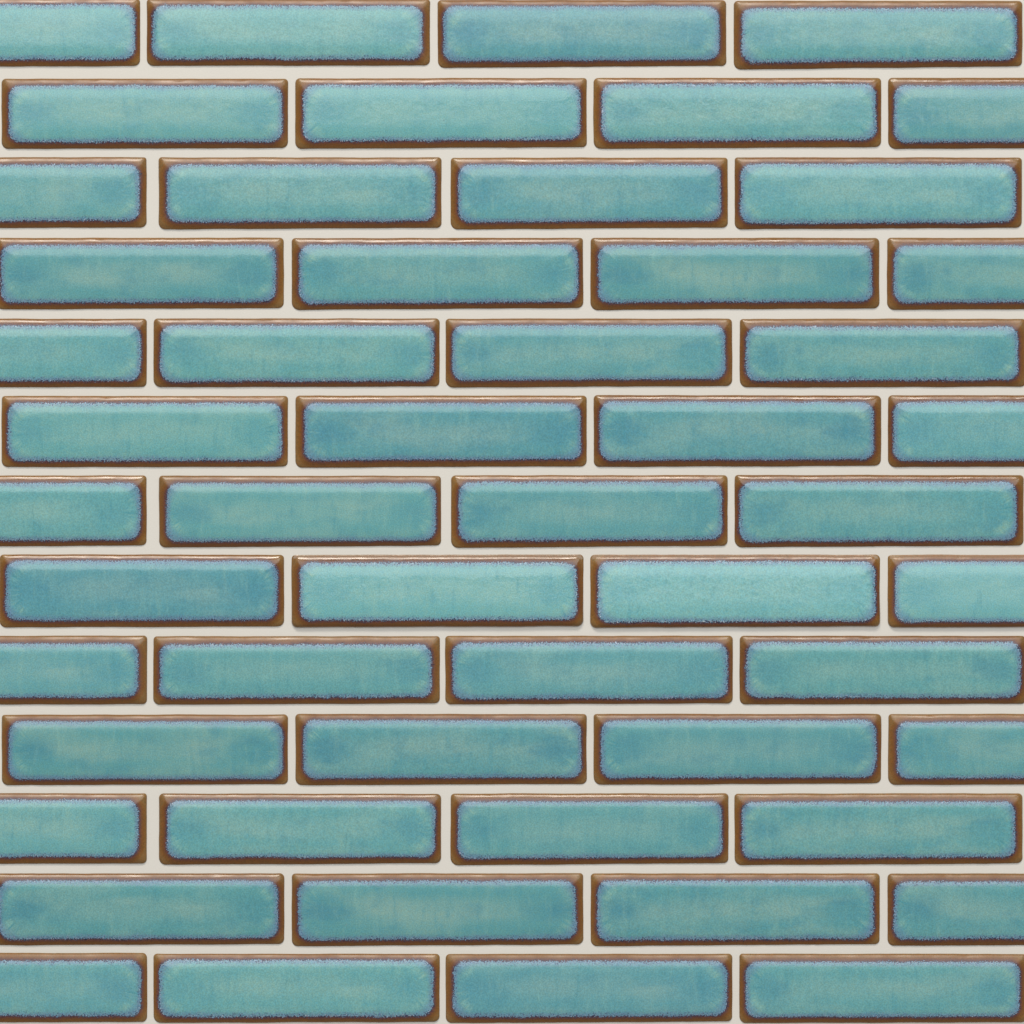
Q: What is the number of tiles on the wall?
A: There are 52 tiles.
